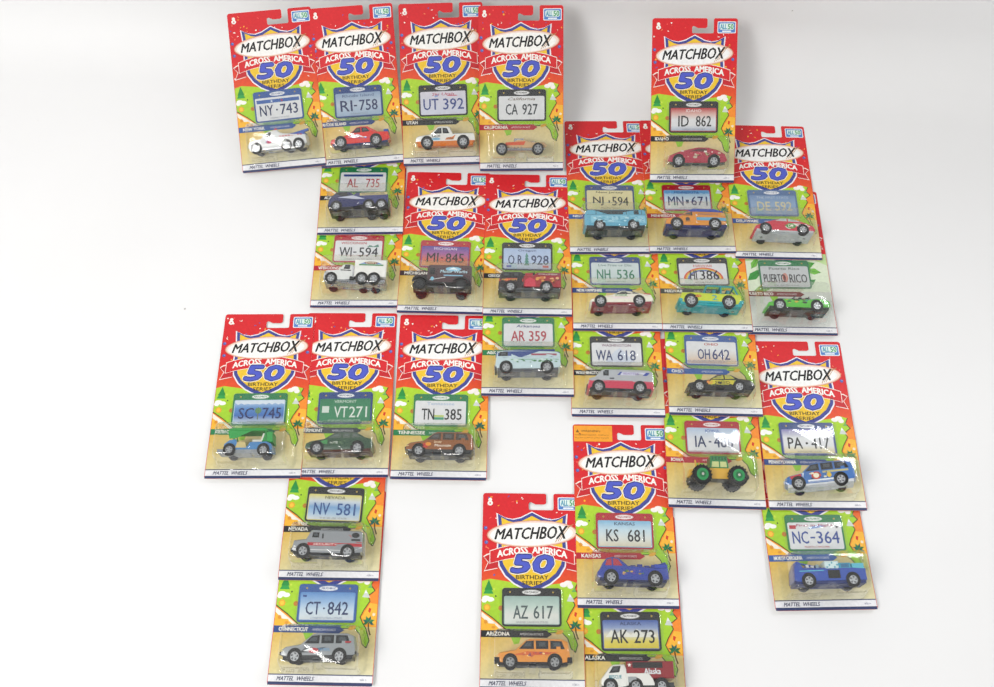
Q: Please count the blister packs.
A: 29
